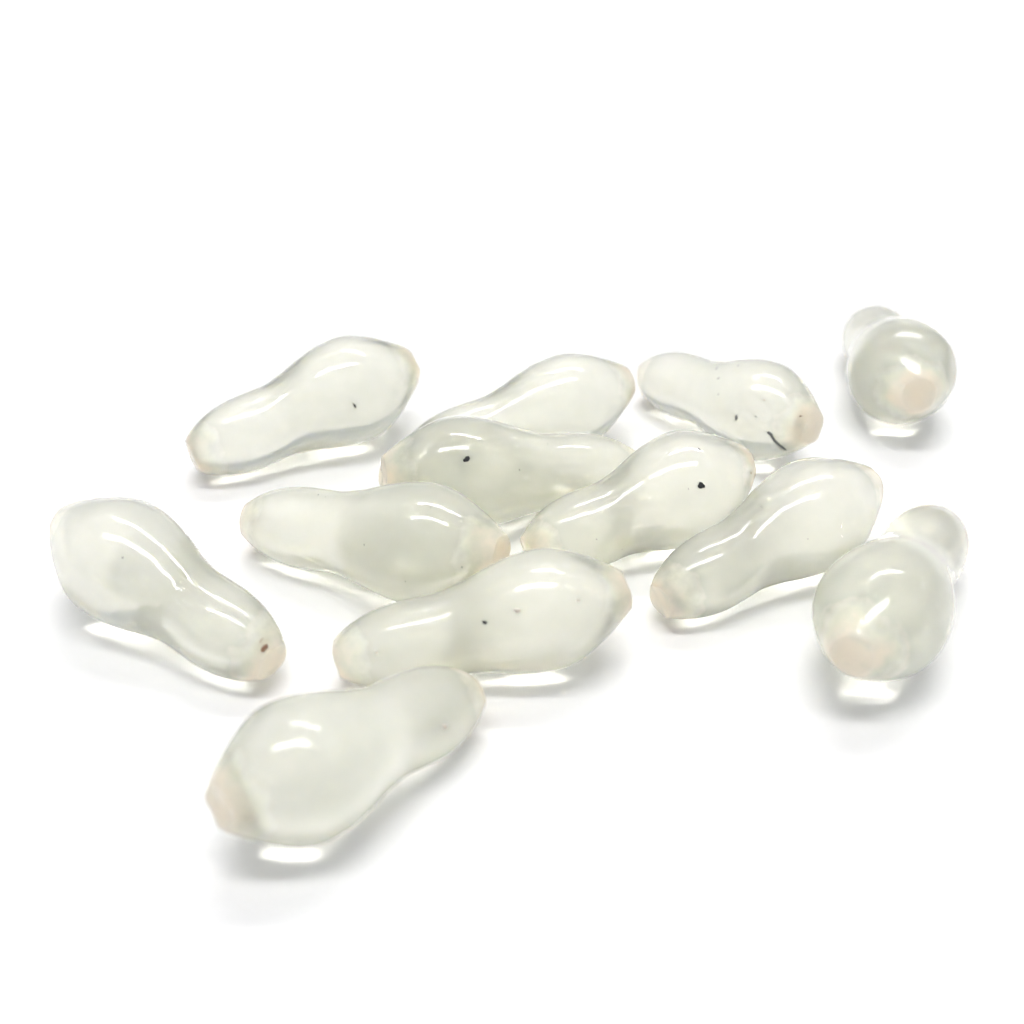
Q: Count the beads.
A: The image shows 12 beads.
